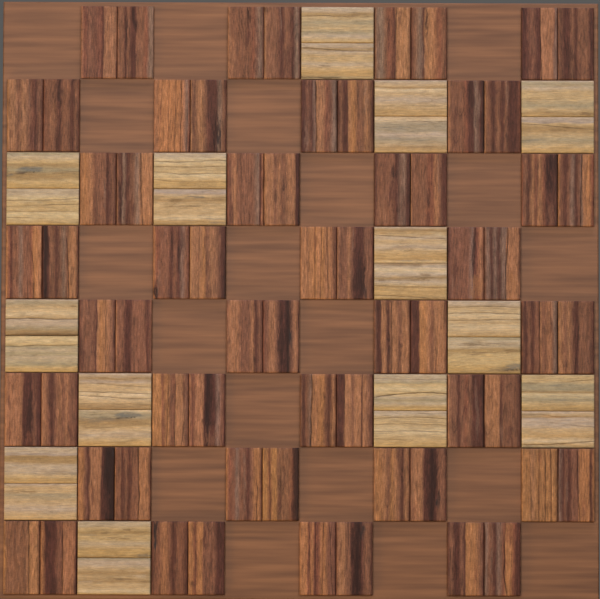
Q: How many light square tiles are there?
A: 13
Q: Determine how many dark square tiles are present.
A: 32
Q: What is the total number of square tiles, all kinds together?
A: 45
